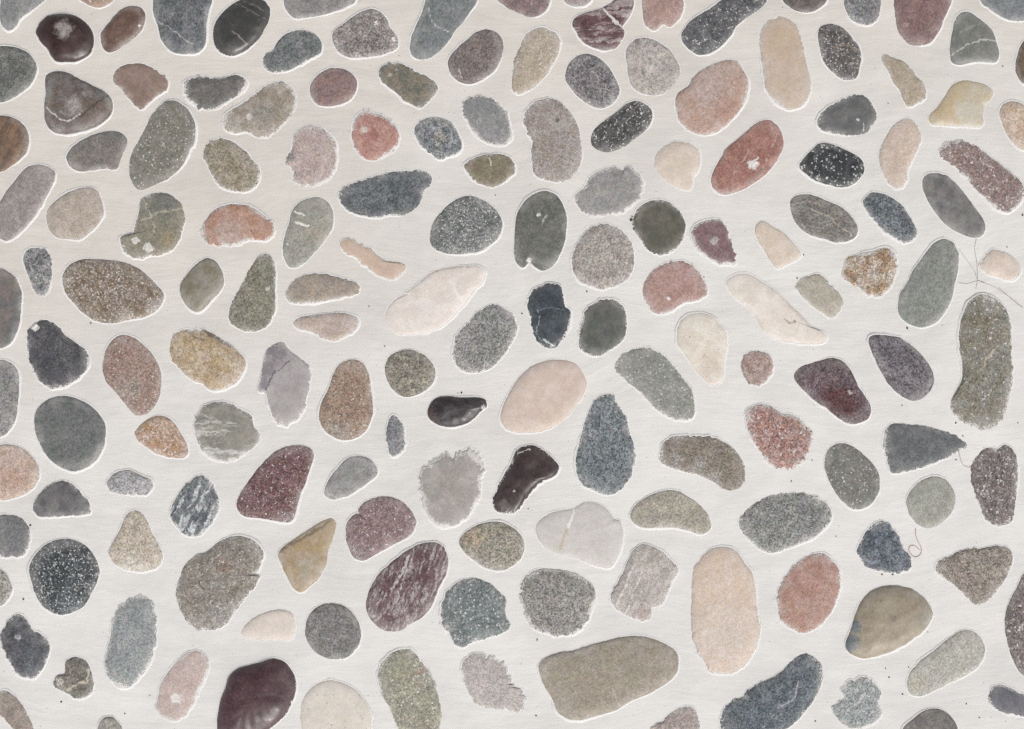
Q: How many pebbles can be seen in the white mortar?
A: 163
